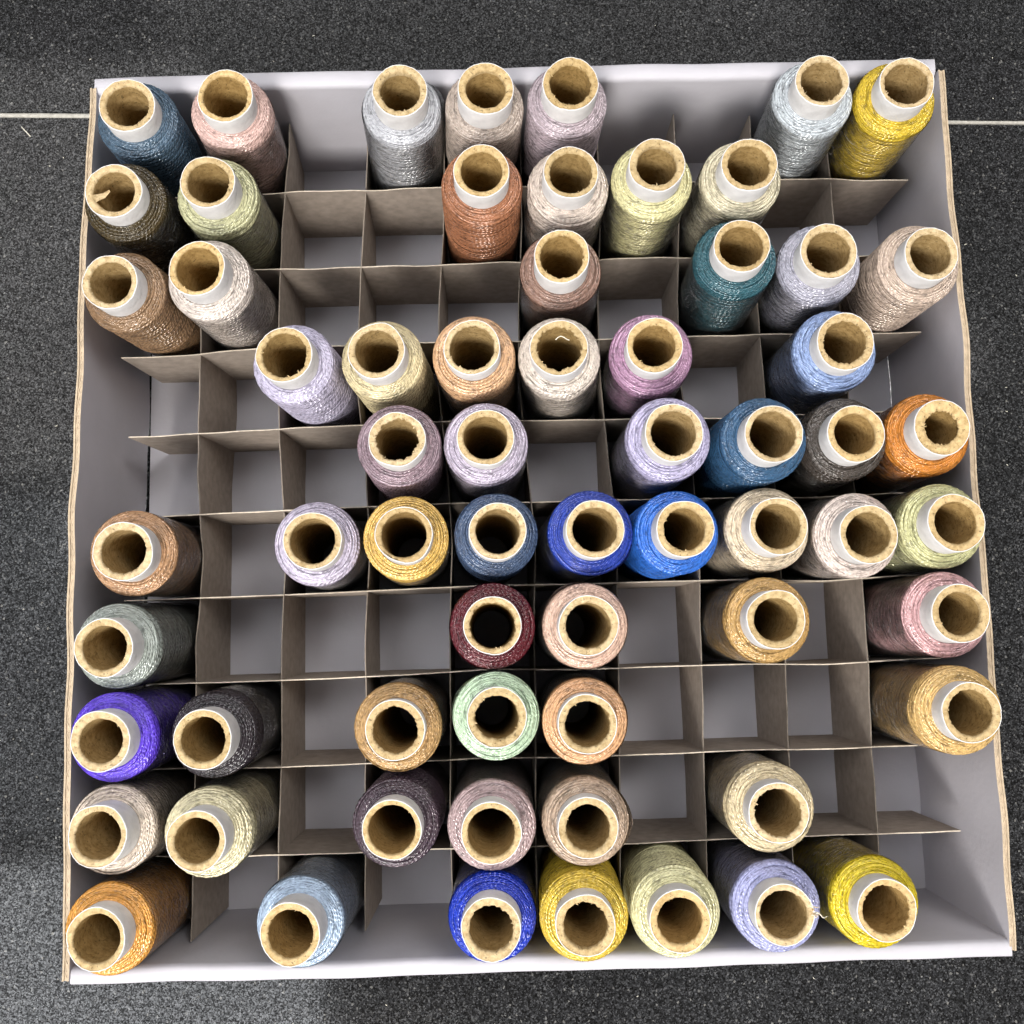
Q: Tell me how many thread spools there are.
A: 64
